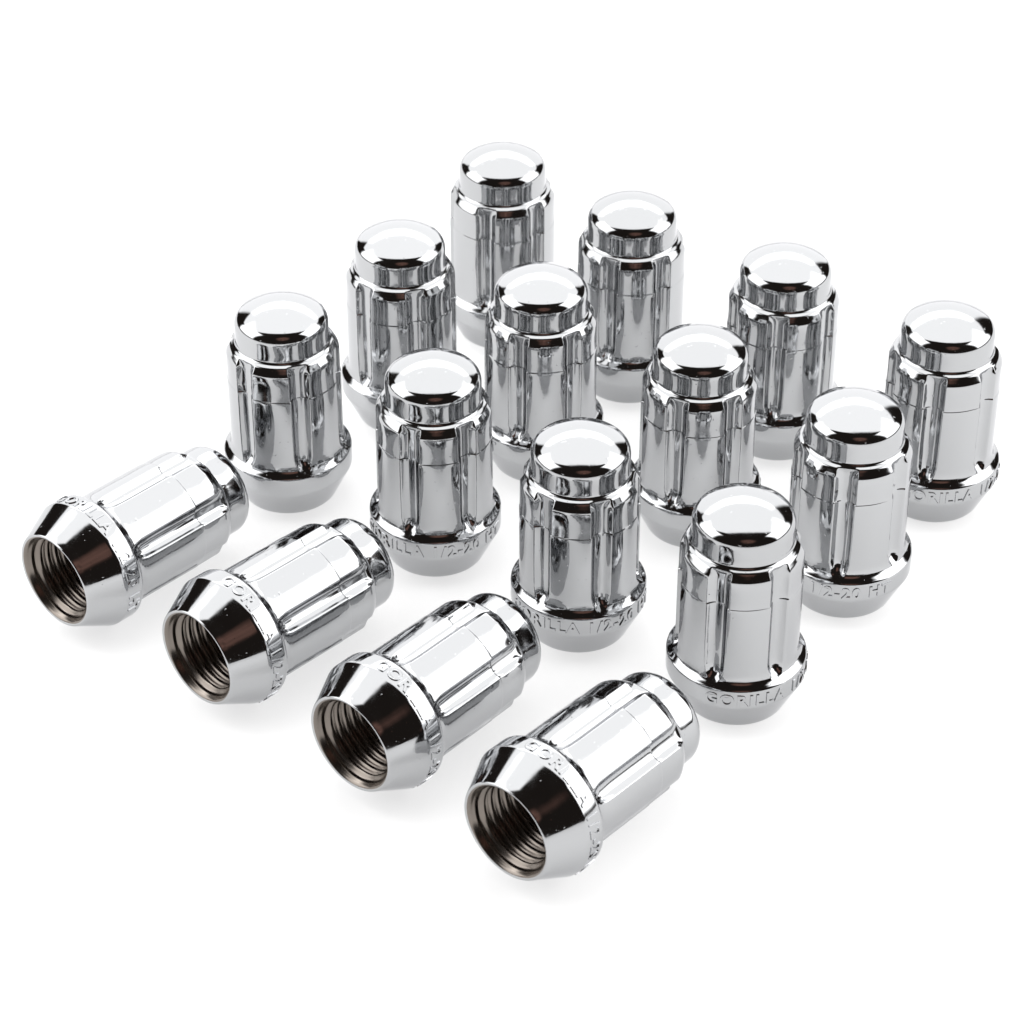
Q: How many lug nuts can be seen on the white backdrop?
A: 16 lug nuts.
